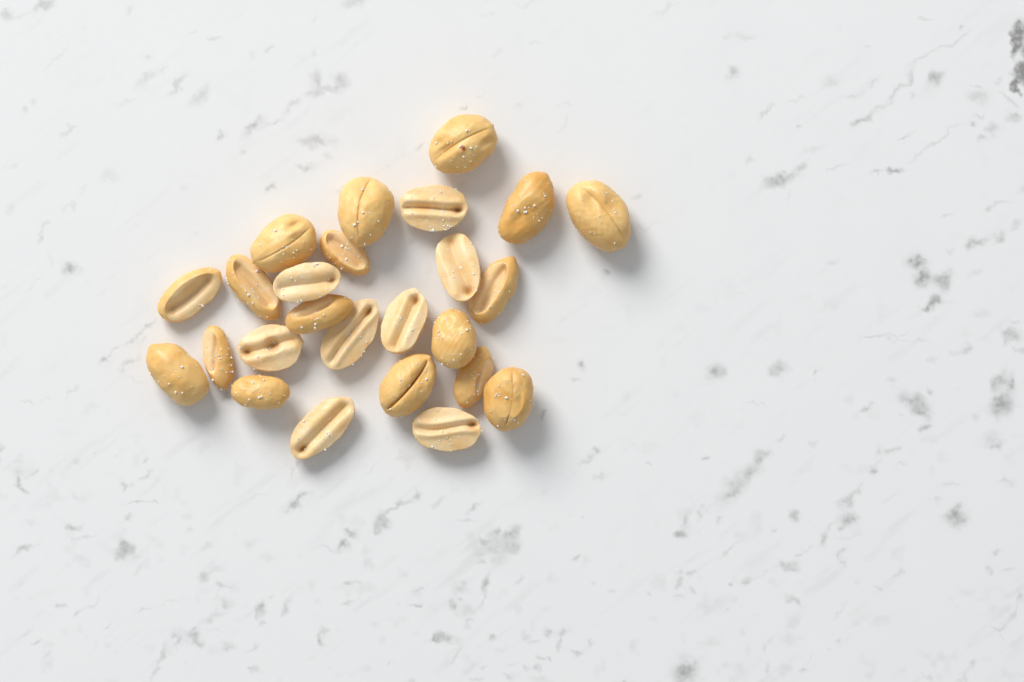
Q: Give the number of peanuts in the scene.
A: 25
